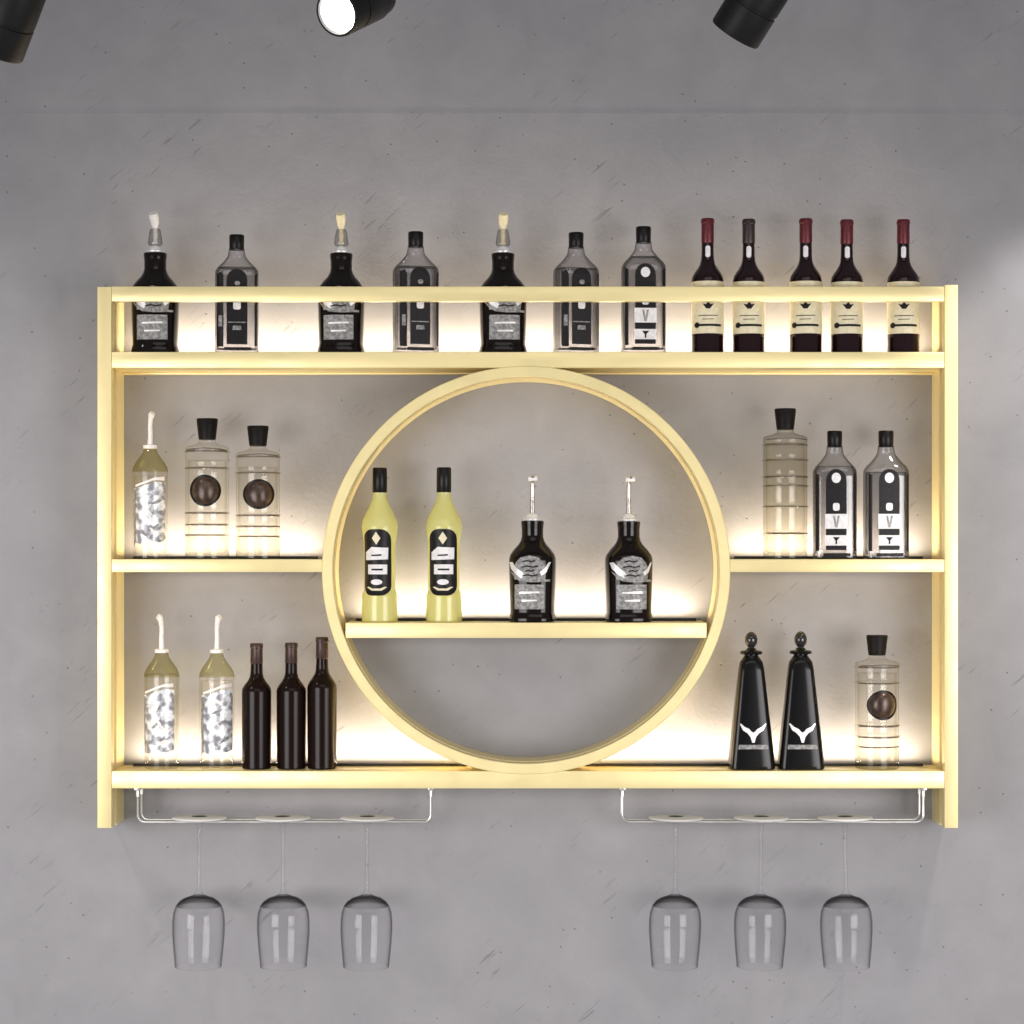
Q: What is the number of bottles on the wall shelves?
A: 30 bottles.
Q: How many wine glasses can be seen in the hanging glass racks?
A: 6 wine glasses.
